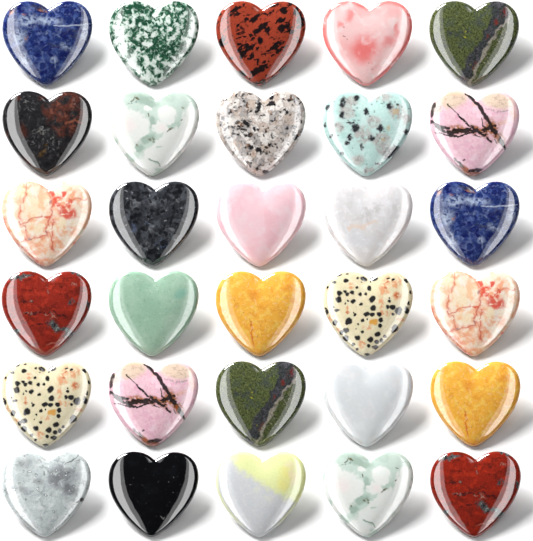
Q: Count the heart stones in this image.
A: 30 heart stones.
